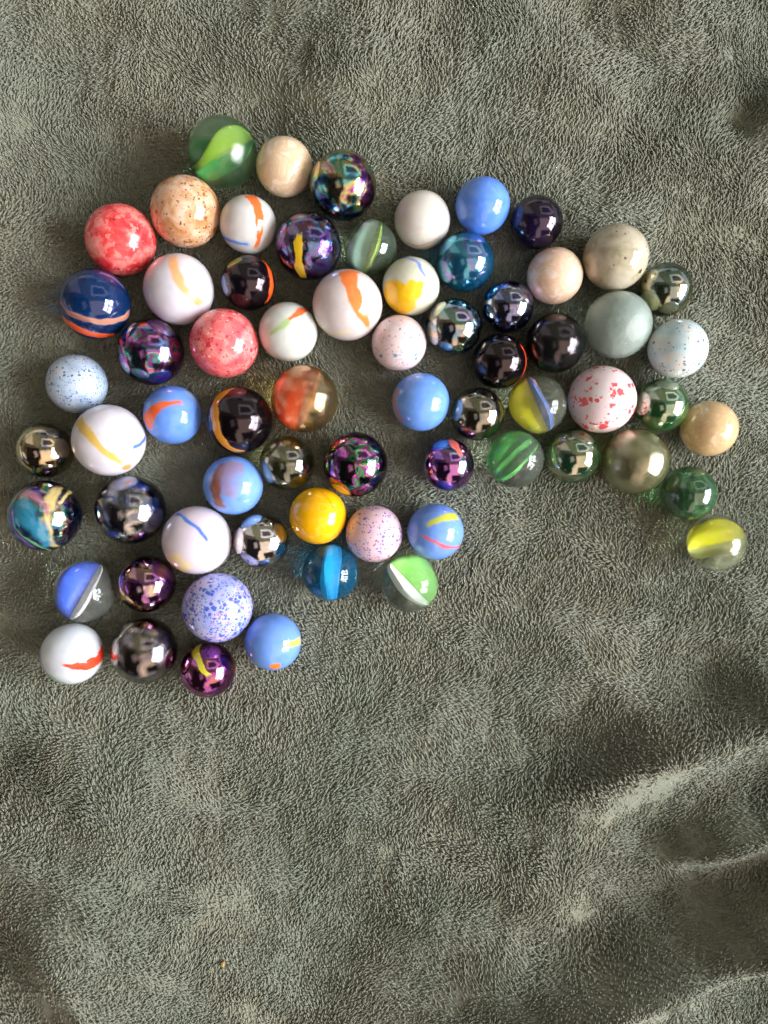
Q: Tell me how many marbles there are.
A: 67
